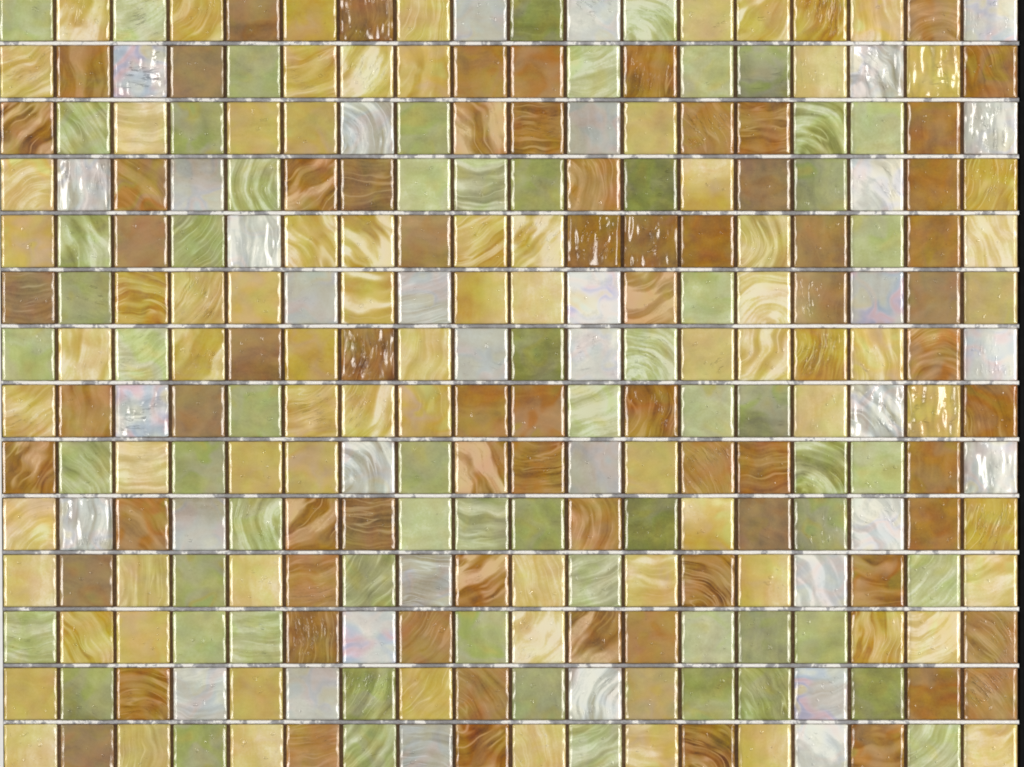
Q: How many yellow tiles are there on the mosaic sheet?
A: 80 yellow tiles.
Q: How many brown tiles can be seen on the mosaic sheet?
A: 72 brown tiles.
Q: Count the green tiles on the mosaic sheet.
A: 64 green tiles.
